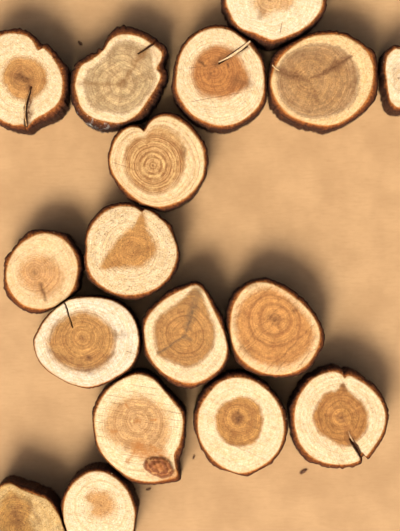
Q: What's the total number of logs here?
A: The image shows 17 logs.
